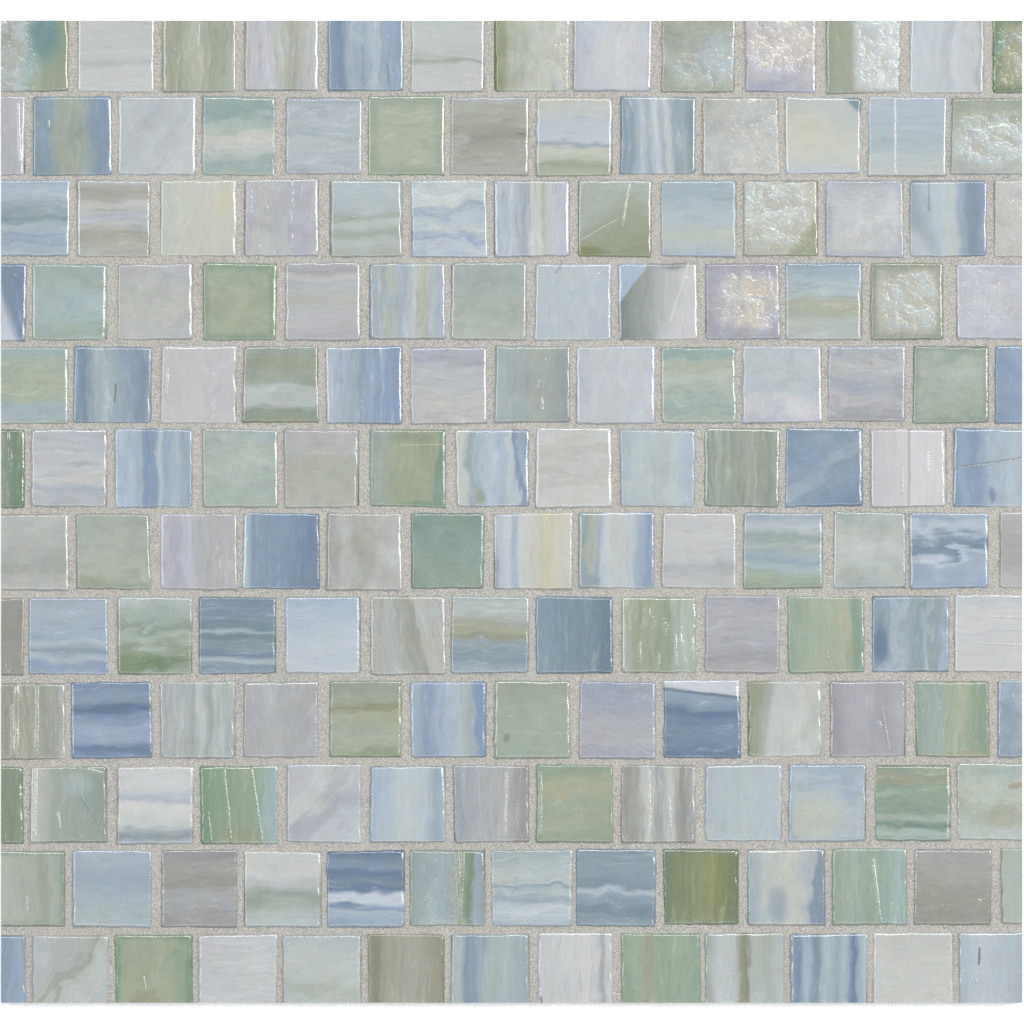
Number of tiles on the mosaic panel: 156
